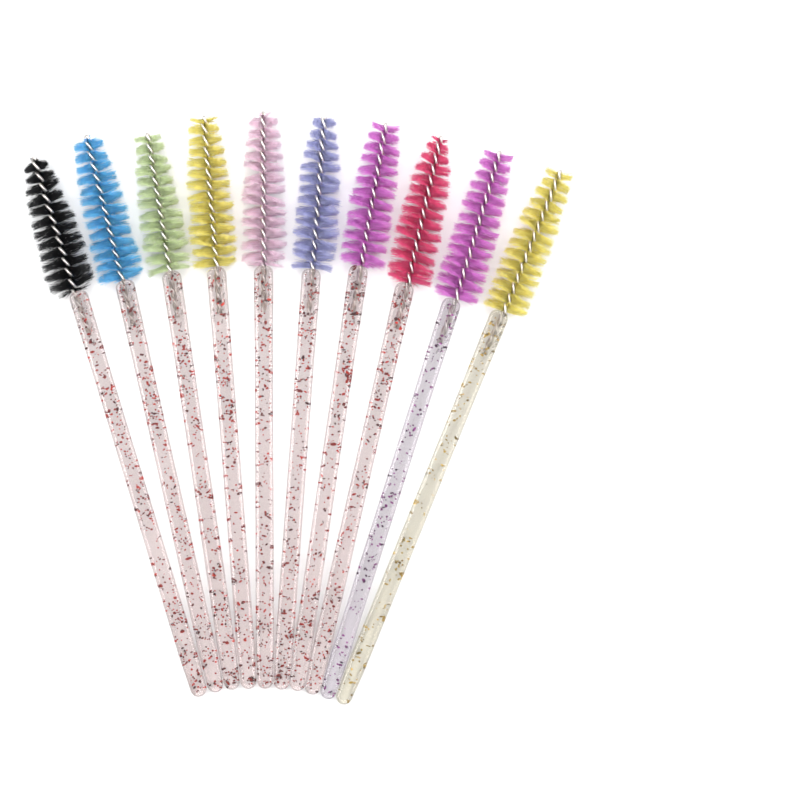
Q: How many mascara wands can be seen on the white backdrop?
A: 10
